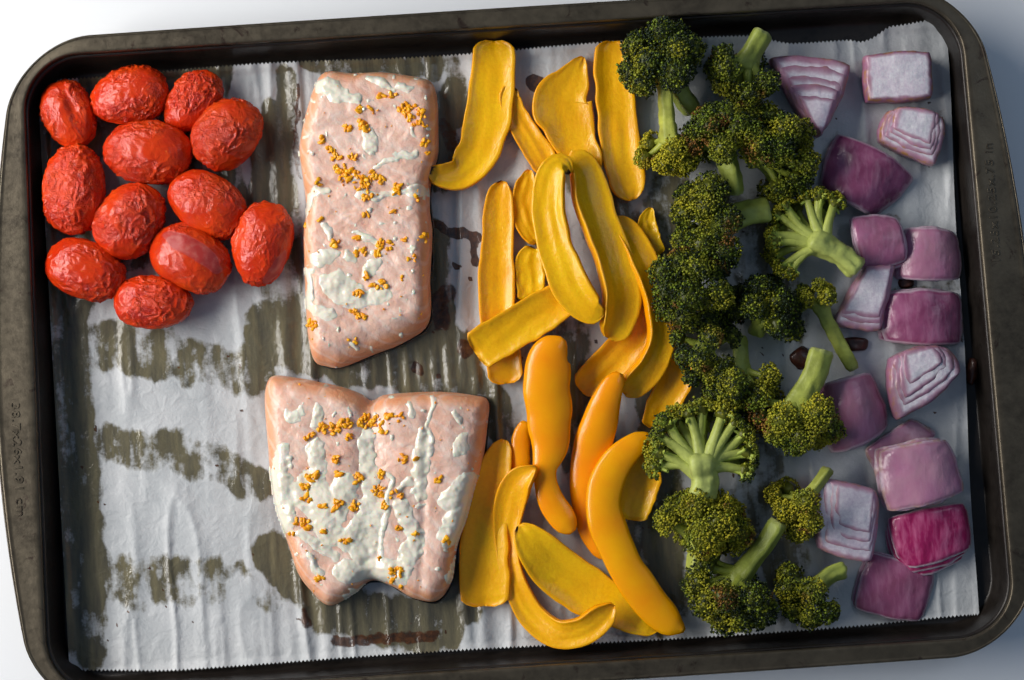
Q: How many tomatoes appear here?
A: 12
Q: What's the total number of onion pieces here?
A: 15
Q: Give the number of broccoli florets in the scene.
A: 18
